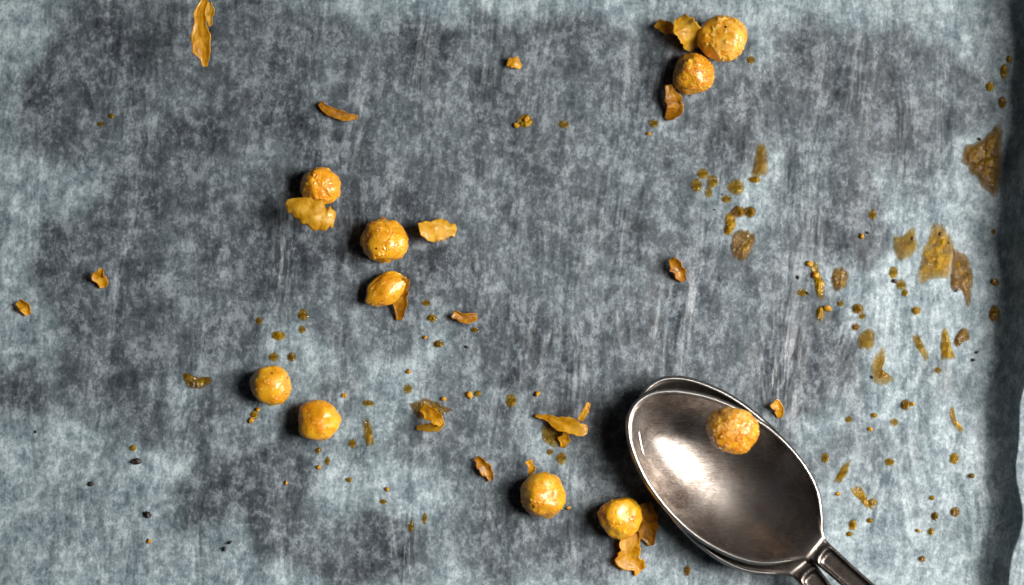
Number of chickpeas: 10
